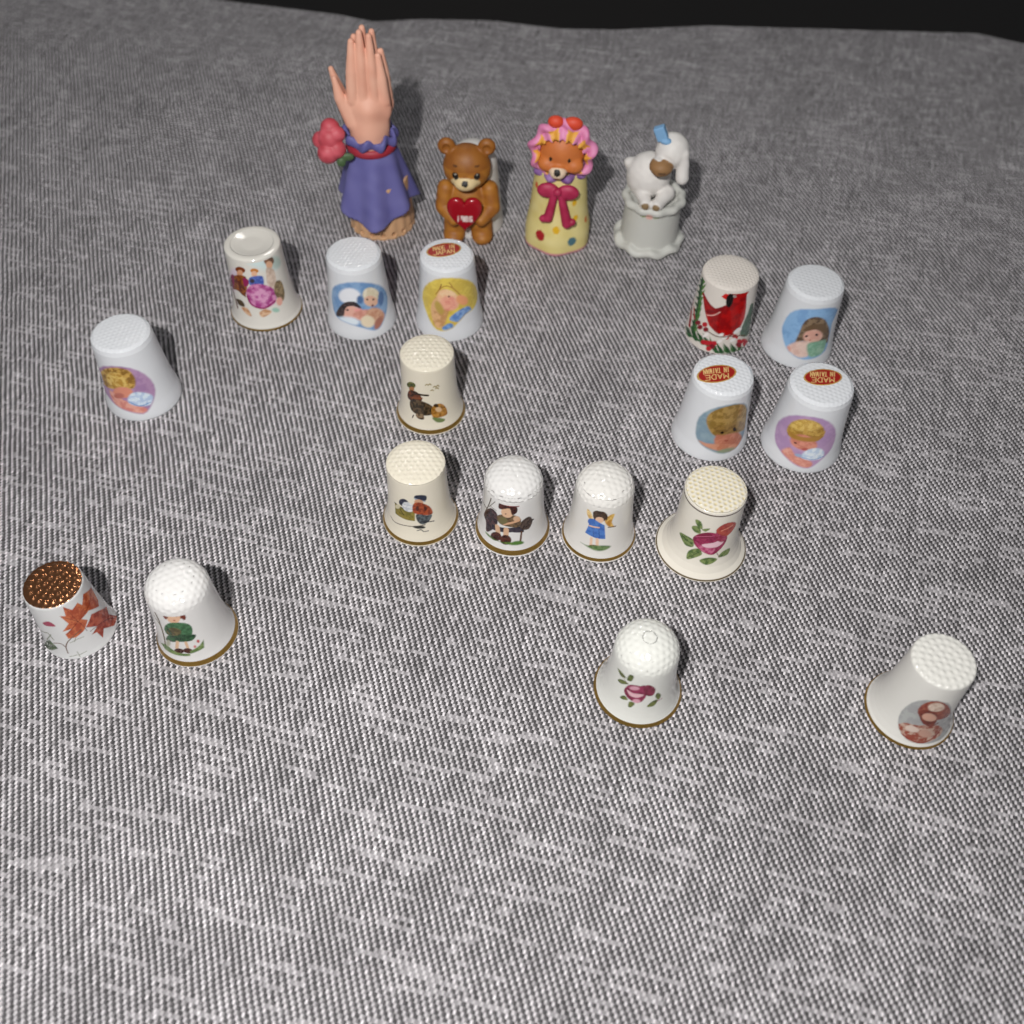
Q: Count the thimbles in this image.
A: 17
